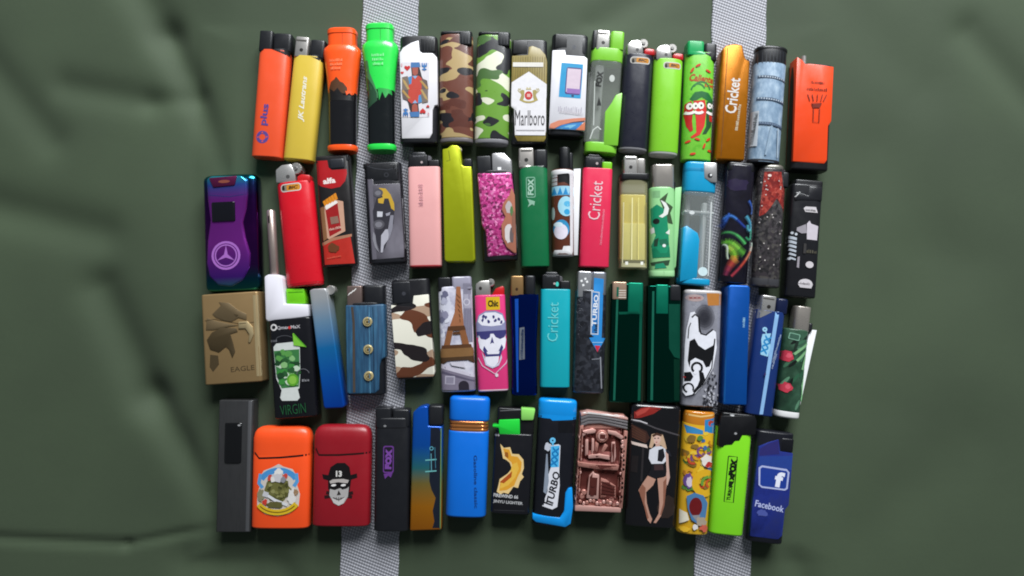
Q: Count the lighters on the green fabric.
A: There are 61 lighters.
